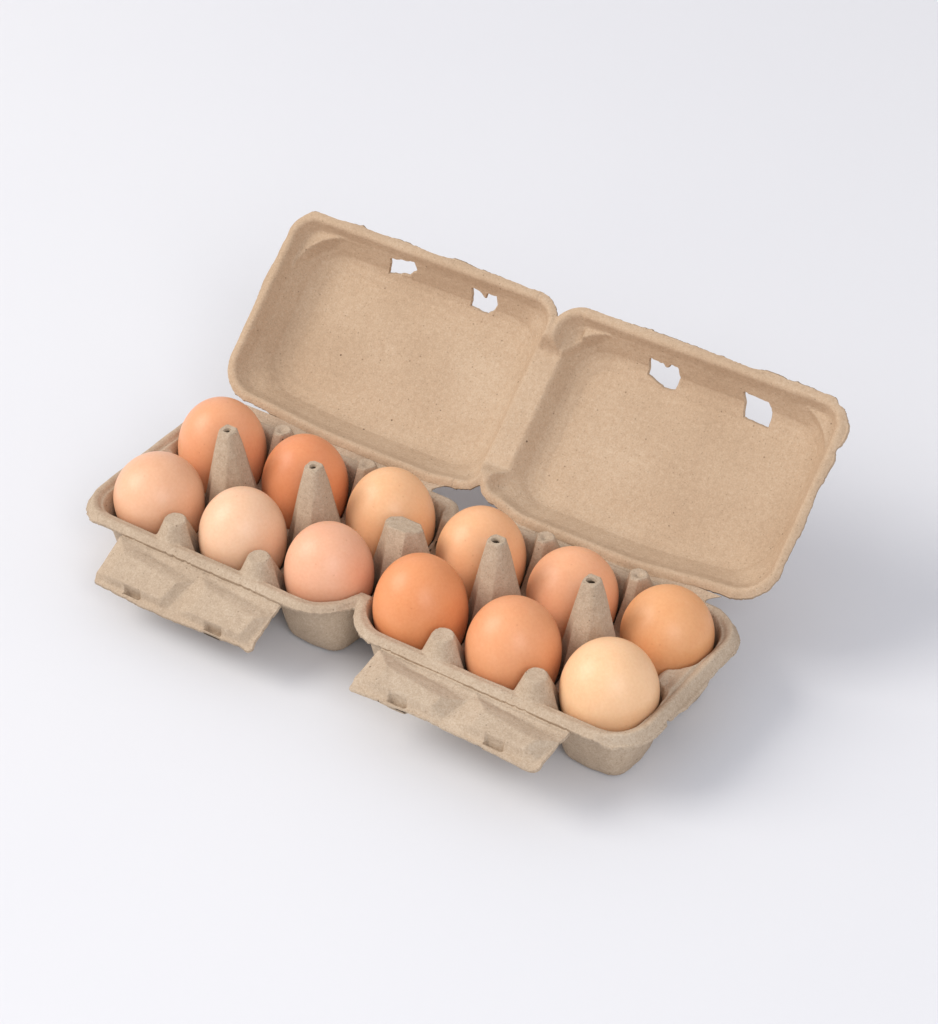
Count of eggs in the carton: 12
